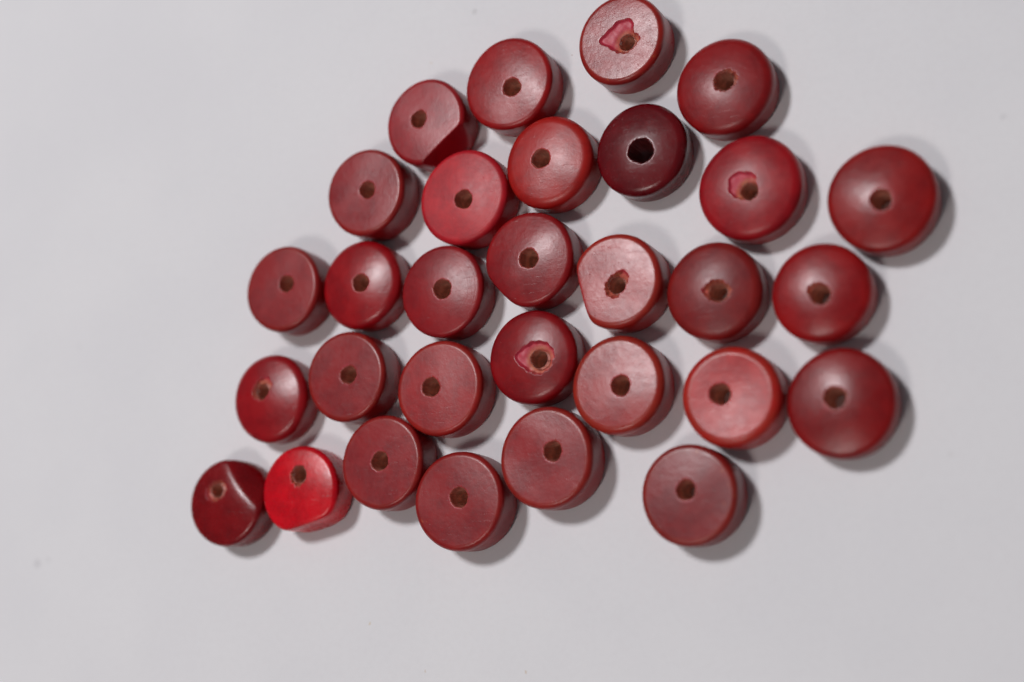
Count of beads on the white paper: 30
